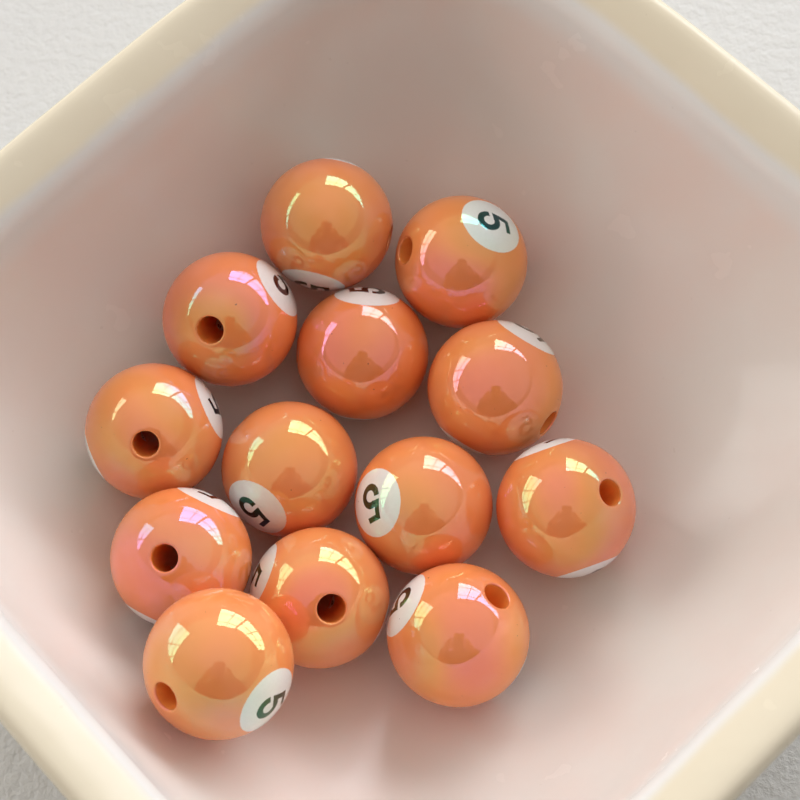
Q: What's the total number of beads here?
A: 13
